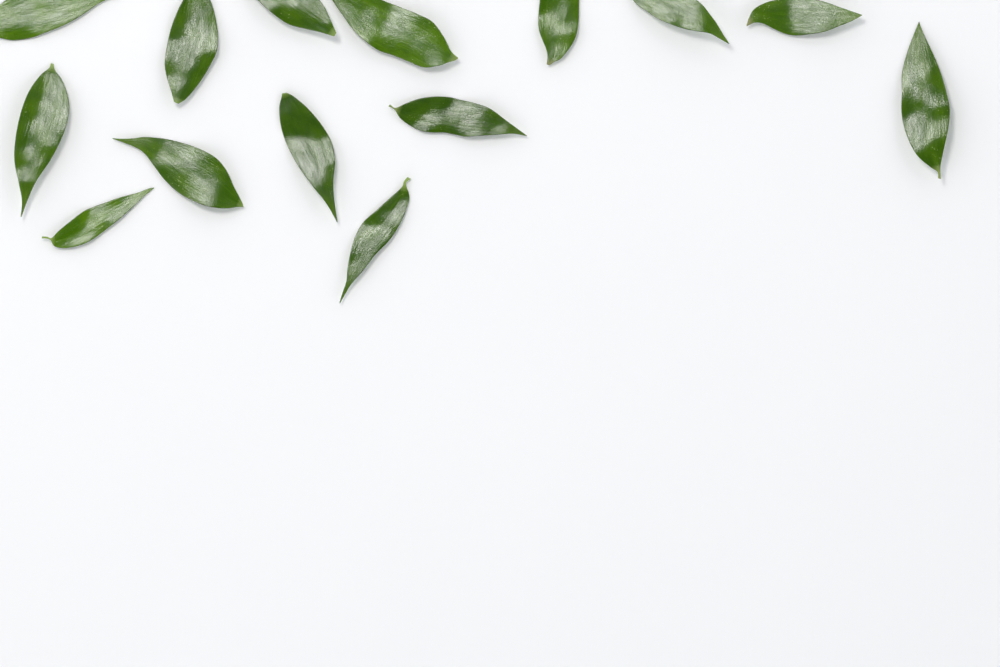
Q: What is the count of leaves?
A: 14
